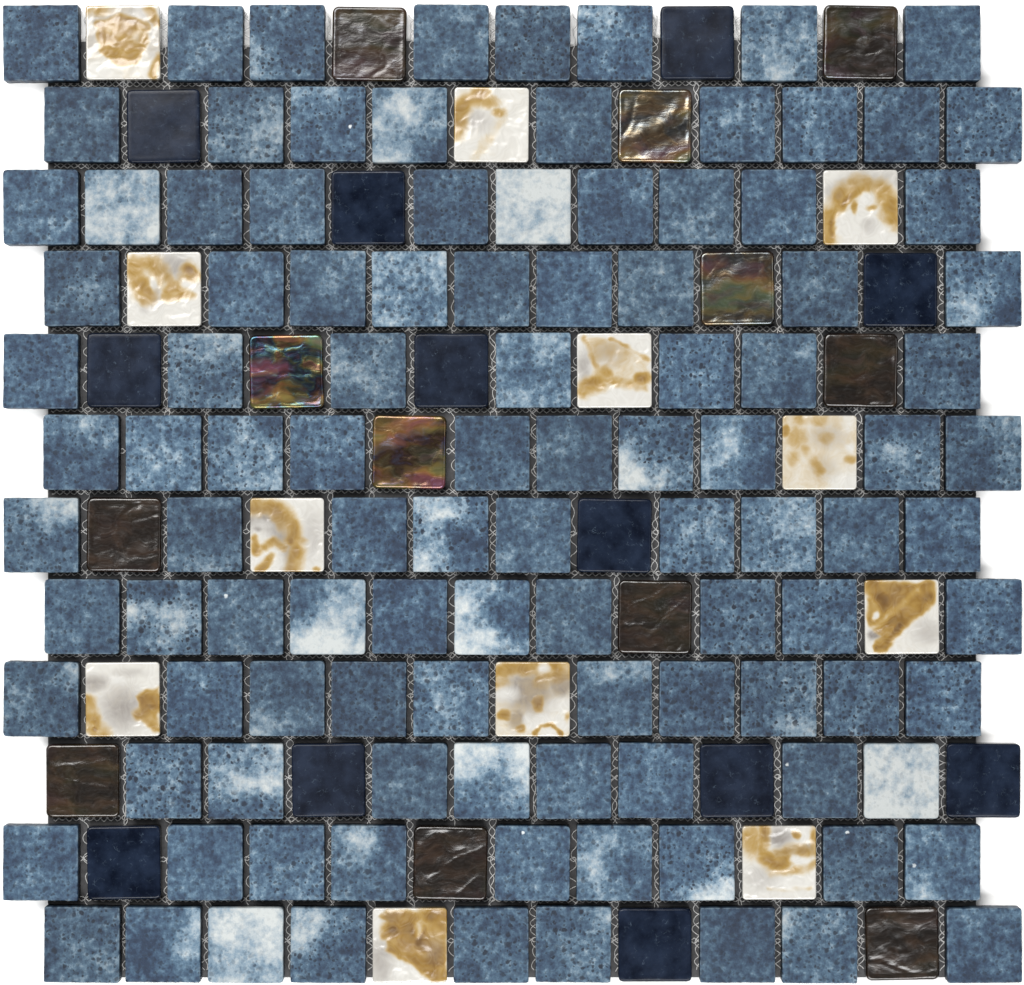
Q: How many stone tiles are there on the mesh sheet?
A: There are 108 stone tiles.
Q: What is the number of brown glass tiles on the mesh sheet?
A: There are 12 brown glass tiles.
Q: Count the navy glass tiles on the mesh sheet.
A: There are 12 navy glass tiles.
